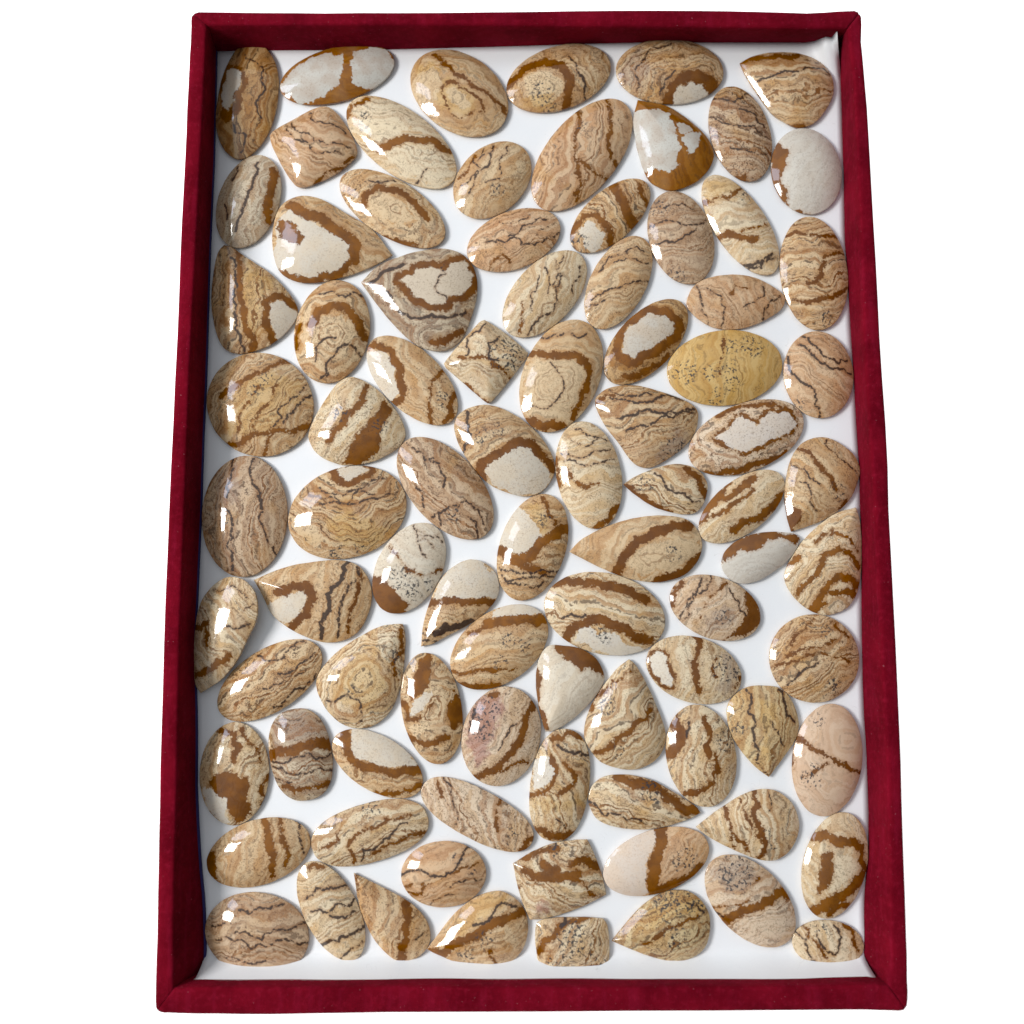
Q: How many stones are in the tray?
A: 88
